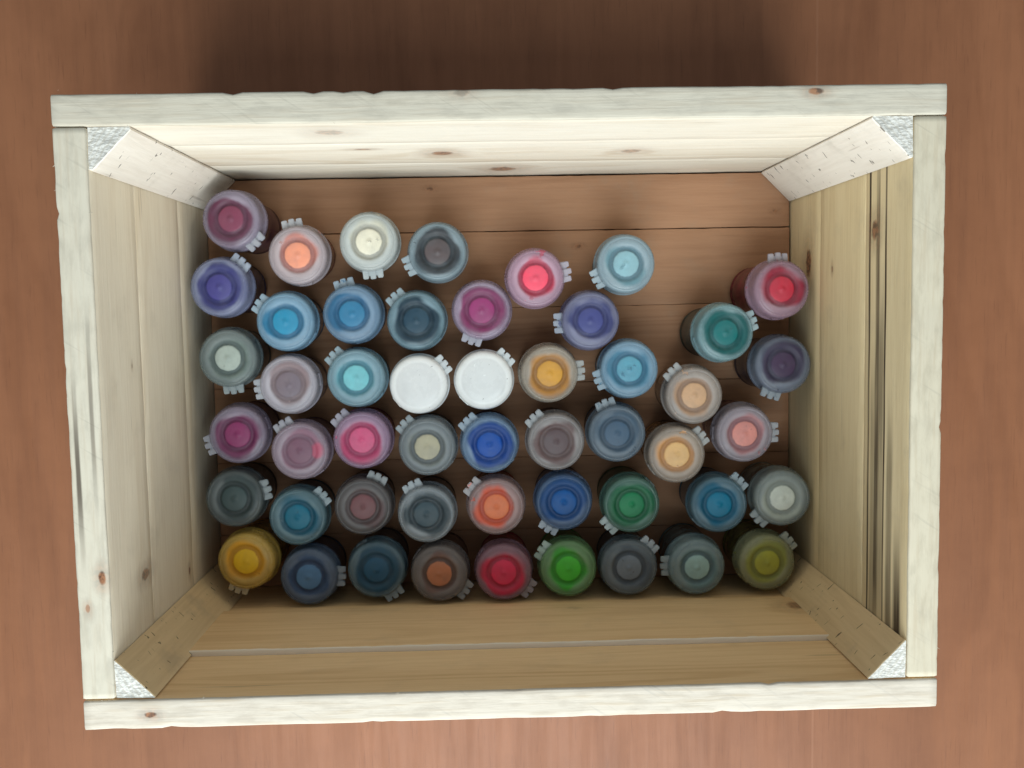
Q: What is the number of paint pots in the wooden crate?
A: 50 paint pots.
